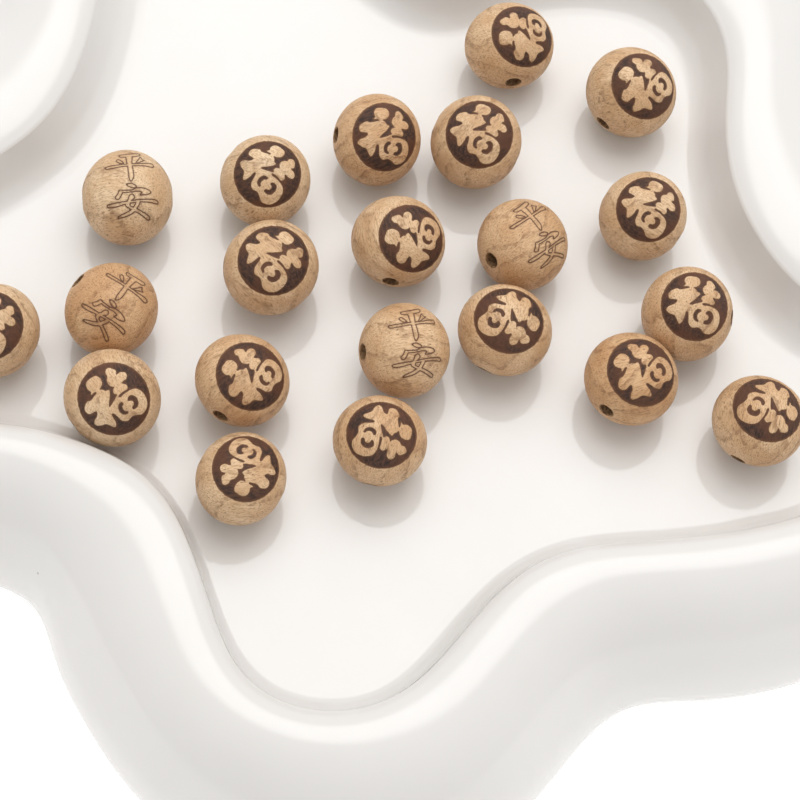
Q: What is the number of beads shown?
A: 21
